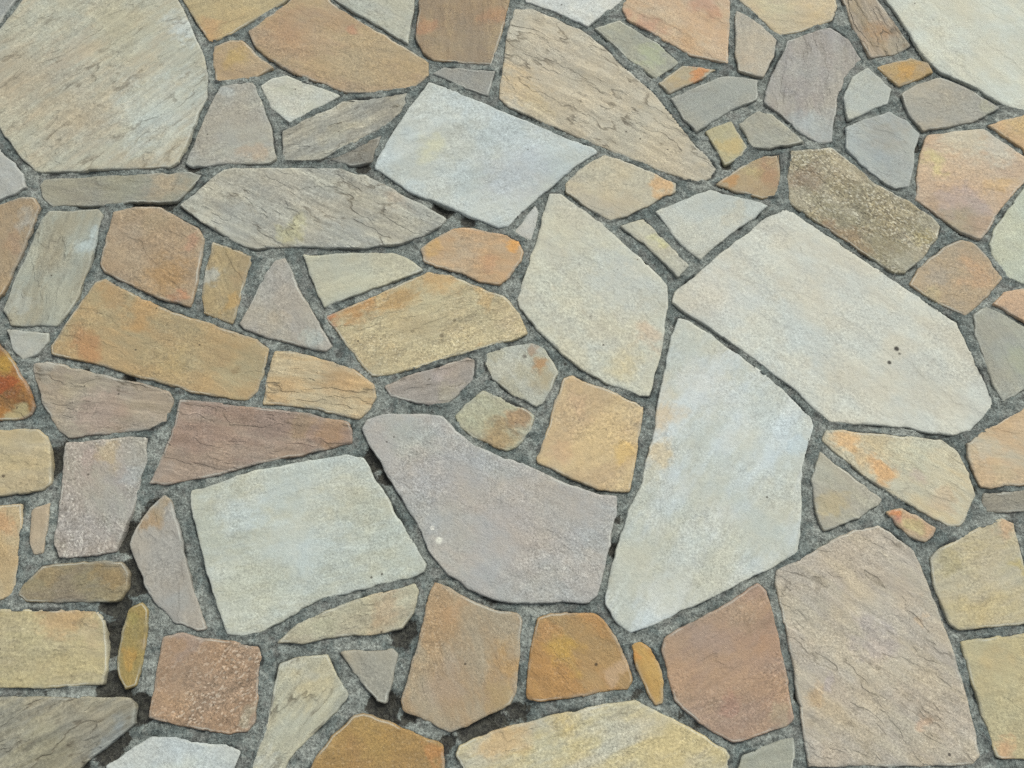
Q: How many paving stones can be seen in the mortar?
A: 97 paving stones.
